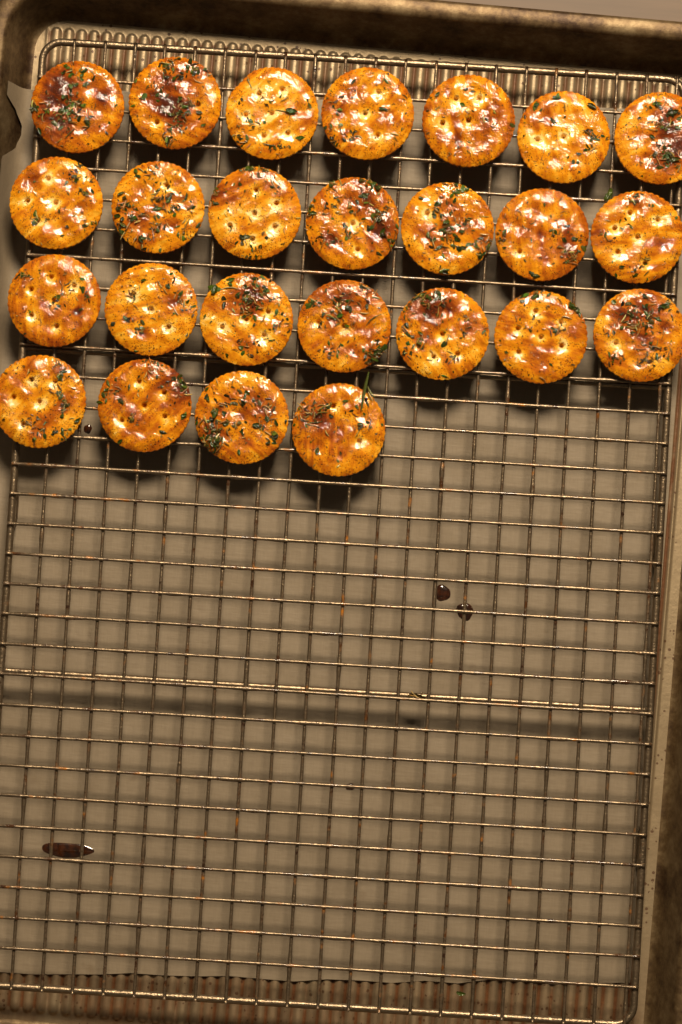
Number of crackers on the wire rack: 25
